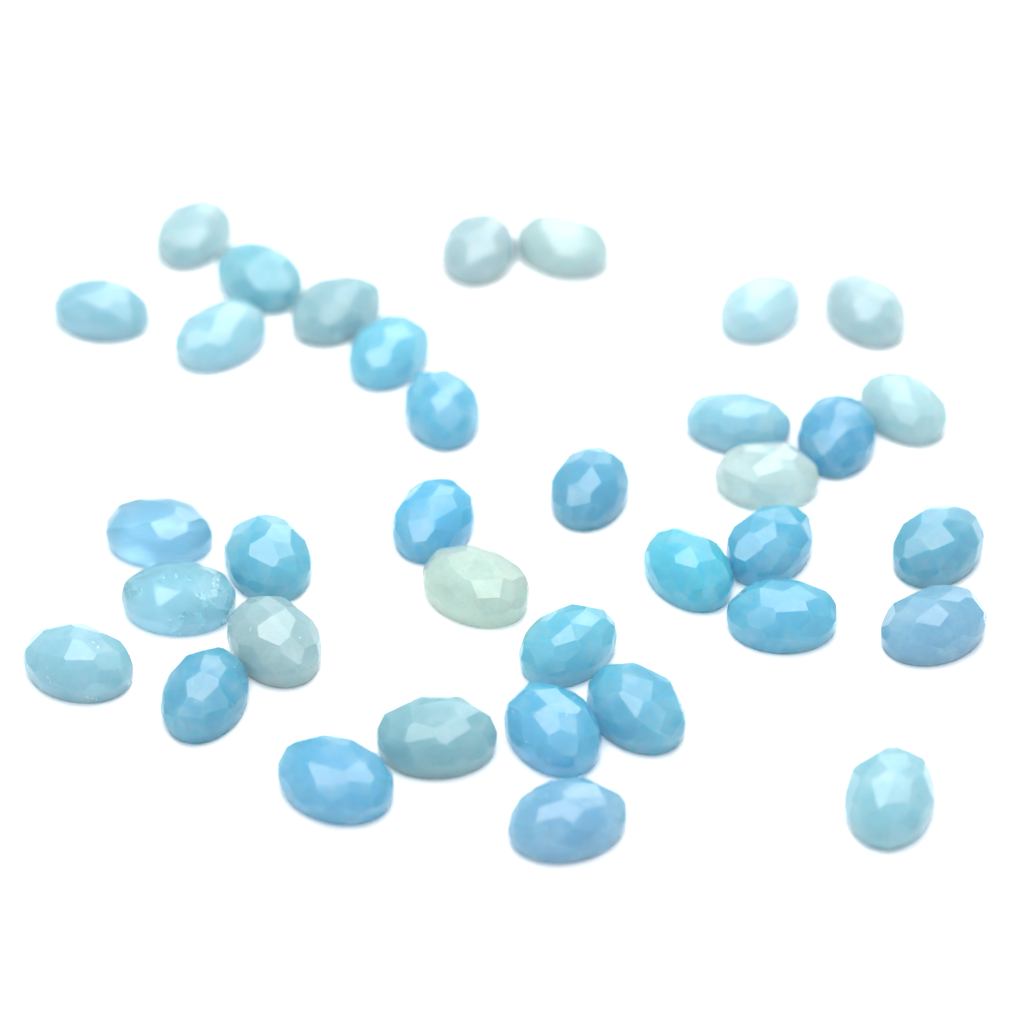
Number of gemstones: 36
